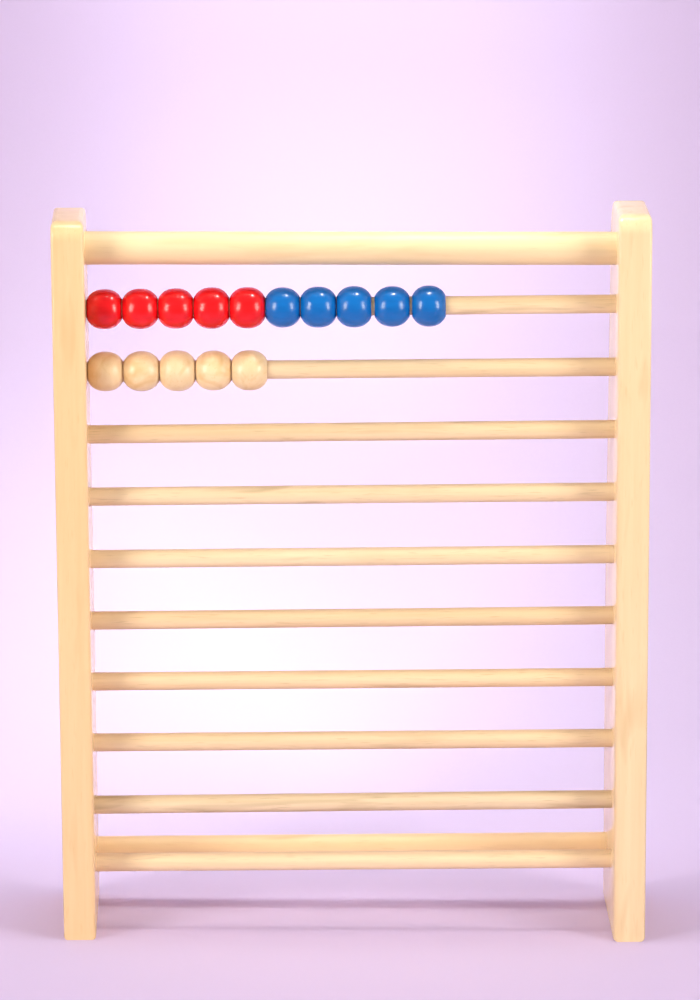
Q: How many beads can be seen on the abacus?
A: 15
